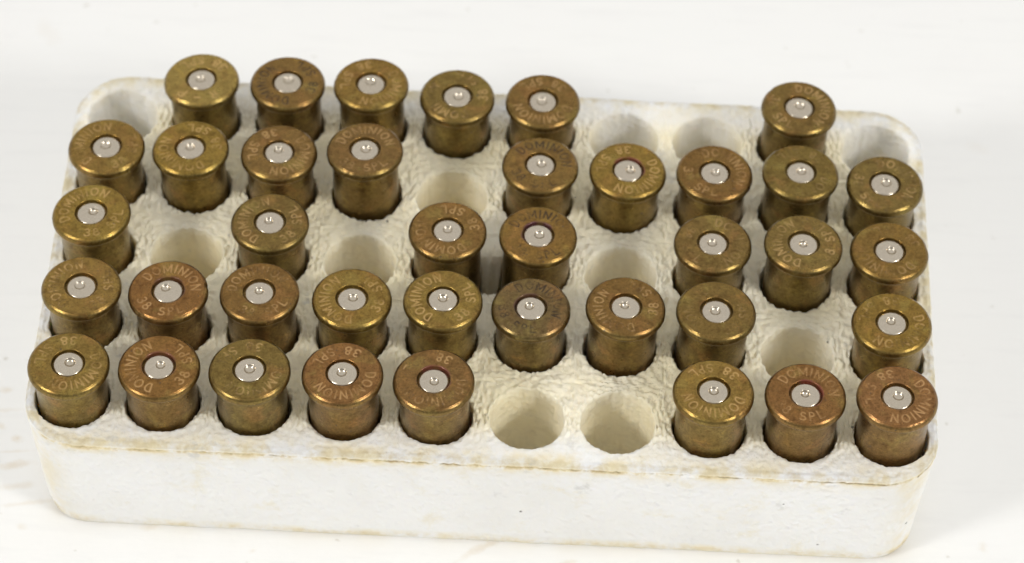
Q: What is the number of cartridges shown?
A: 39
